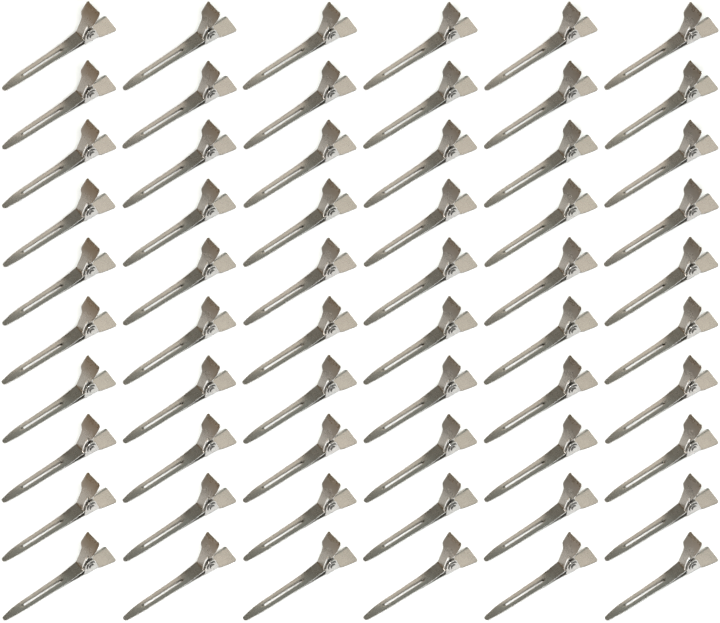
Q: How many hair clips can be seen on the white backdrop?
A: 60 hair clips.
